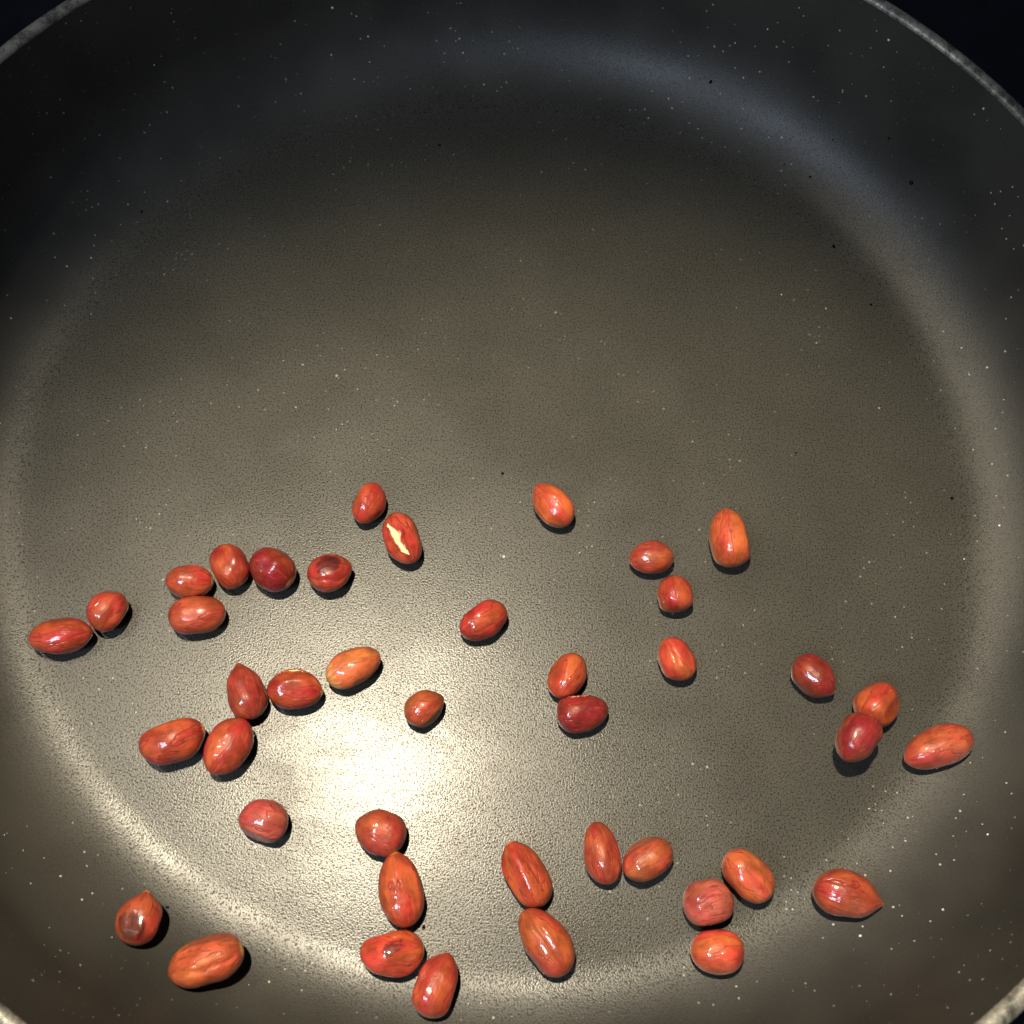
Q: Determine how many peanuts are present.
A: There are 42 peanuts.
